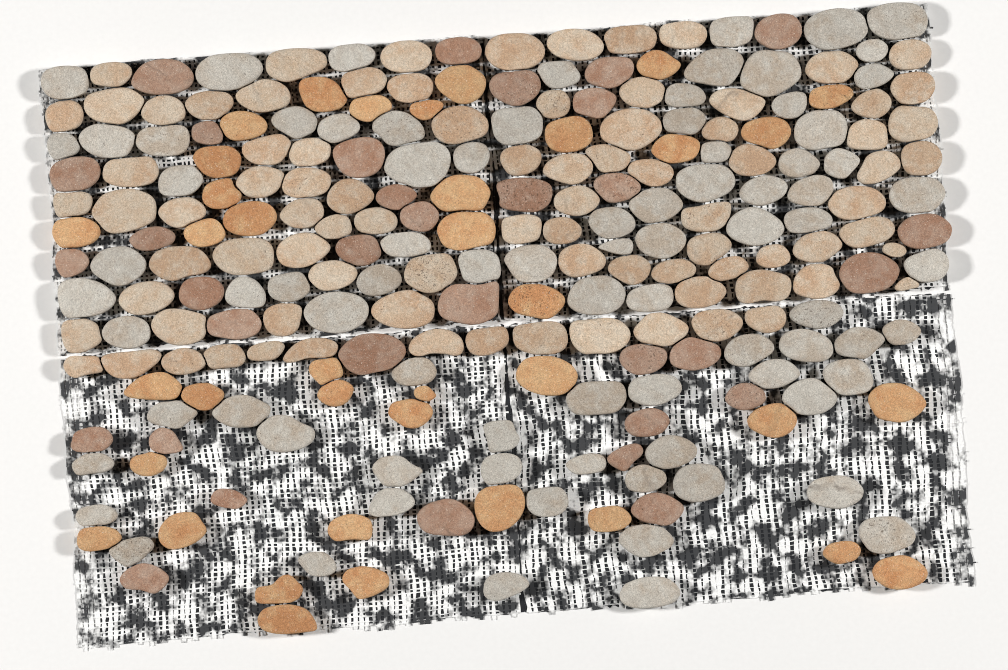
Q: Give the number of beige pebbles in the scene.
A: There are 86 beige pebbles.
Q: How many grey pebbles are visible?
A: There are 83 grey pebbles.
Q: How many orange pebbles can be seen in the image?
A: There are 38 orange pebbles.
